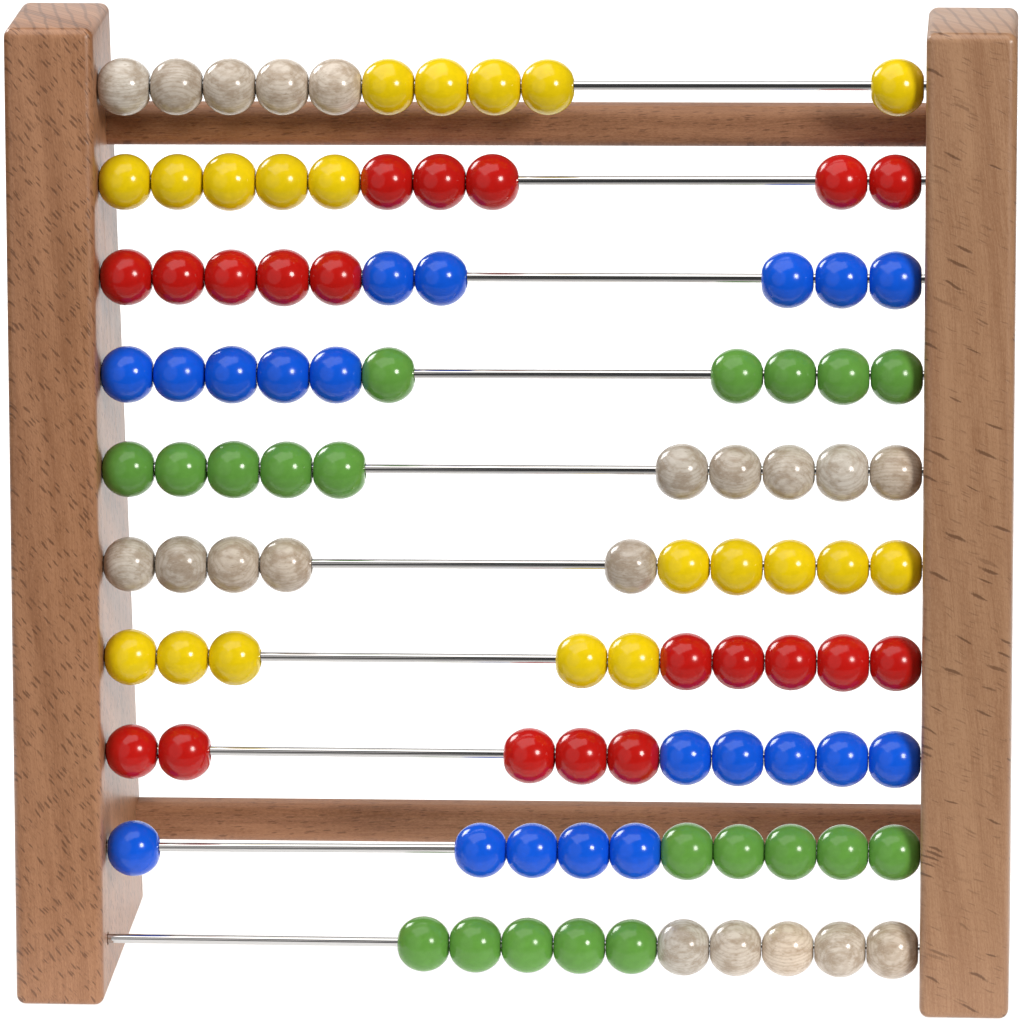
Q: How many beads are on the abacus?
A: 100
